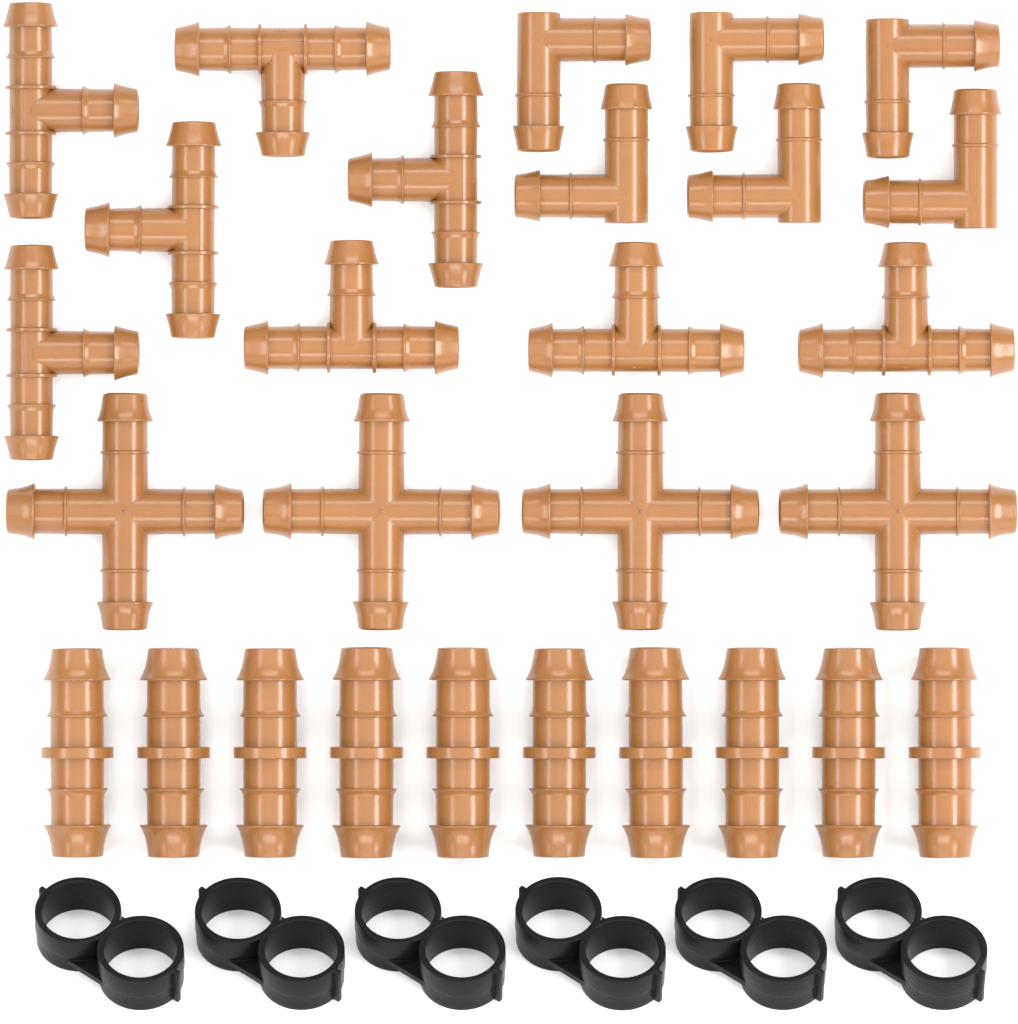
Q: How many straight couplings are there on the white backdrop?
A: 10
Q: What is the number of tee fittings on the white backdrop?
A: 8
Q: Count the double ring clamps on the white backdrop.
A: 6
